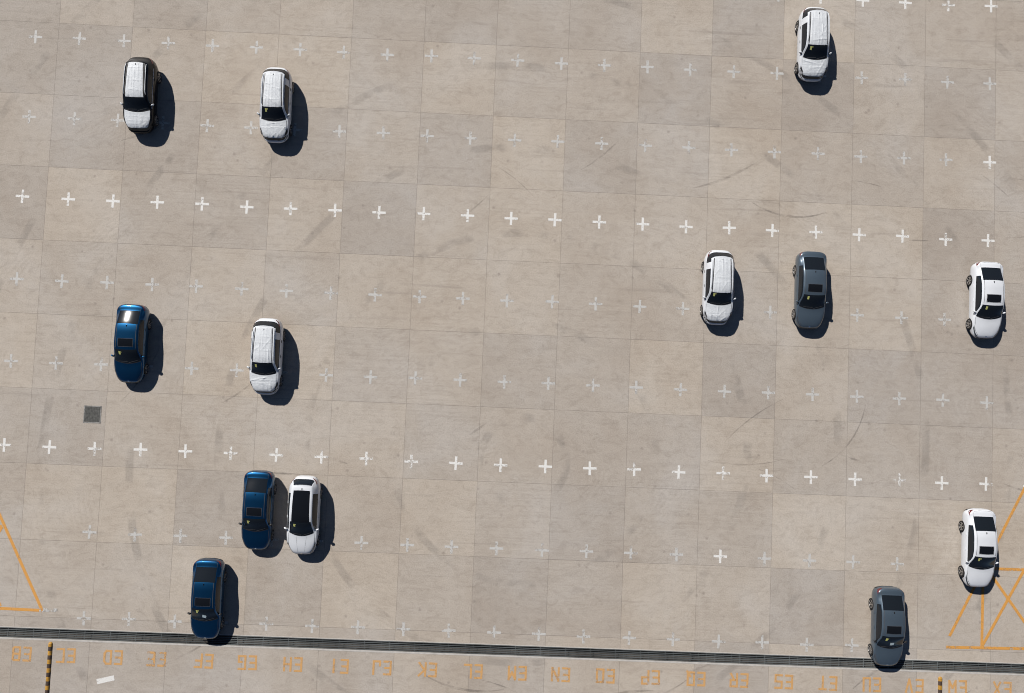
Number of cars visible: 13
